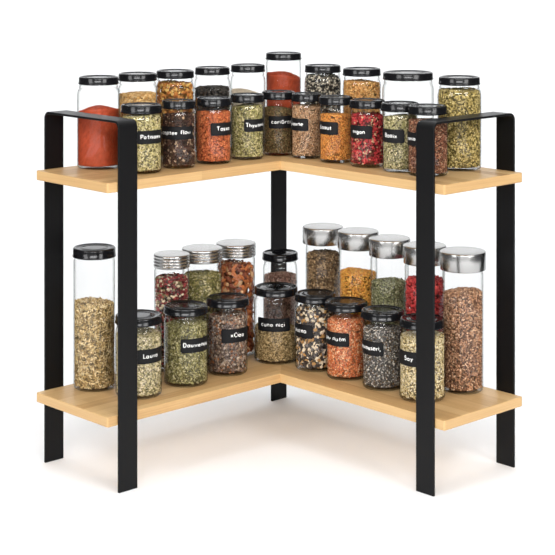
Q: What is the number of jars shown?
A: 38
